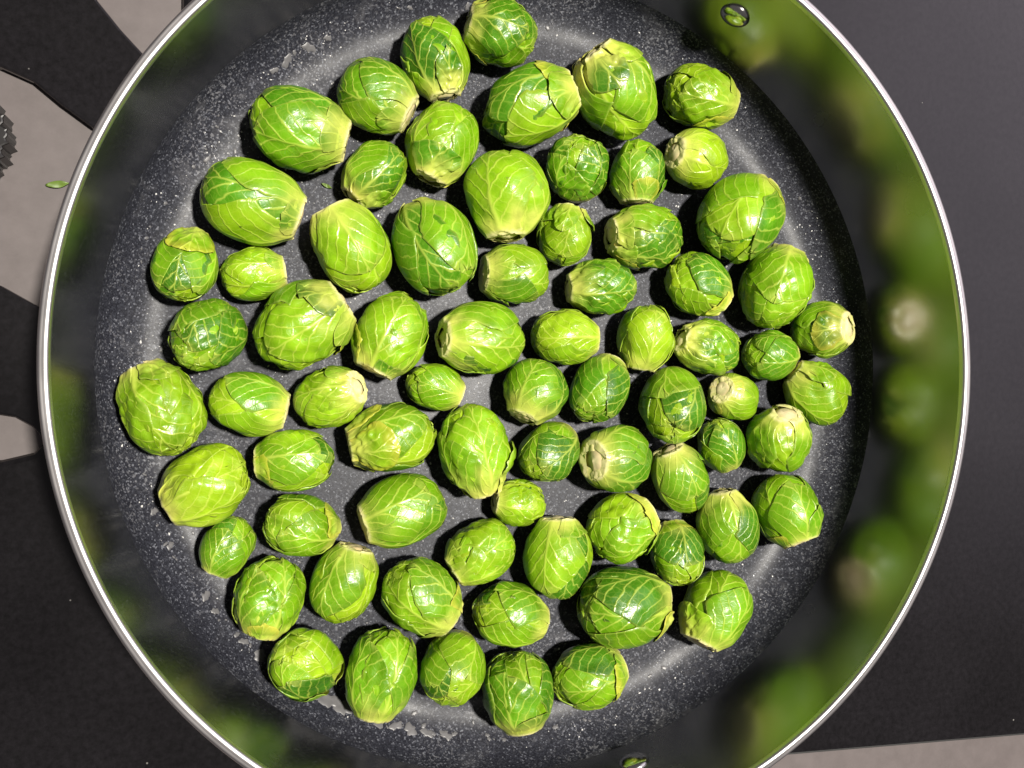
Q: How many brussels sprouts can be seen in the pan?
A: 73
